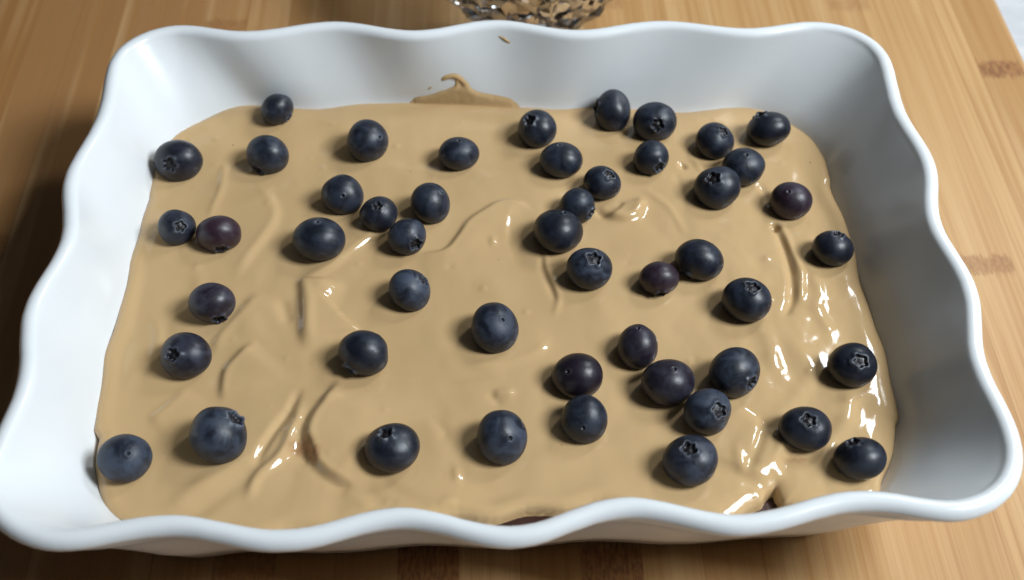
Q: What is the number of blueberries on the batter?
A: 49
